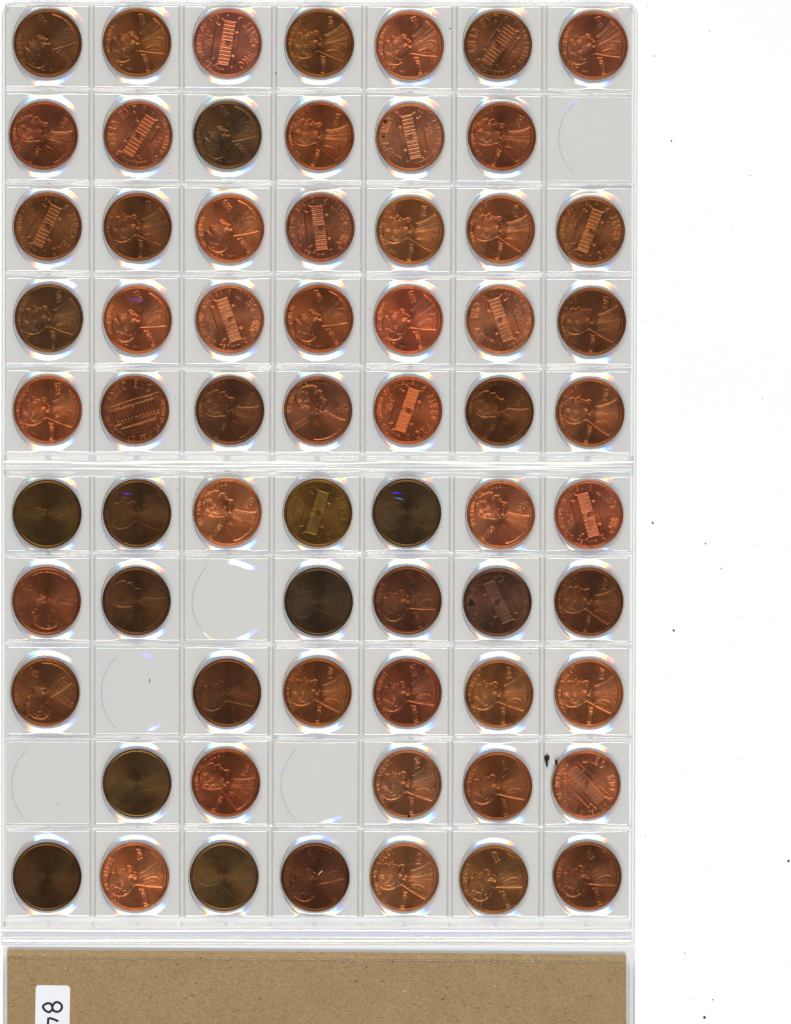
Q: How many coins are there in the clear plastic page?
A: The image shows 65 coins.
